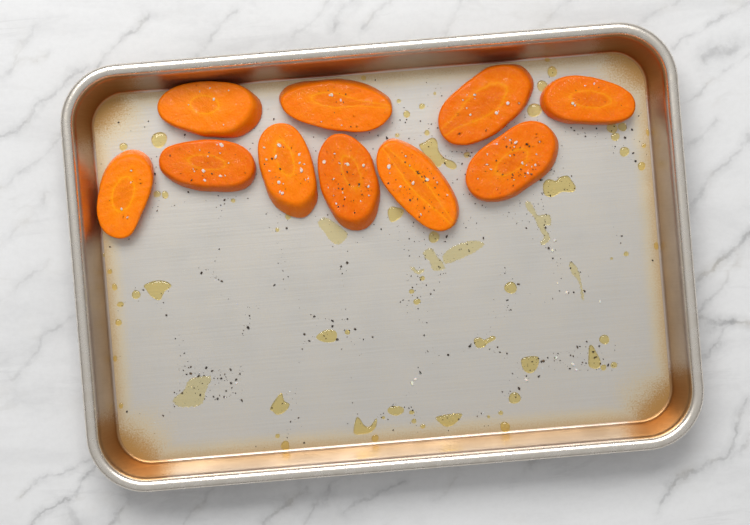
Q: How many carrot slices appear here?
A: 10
